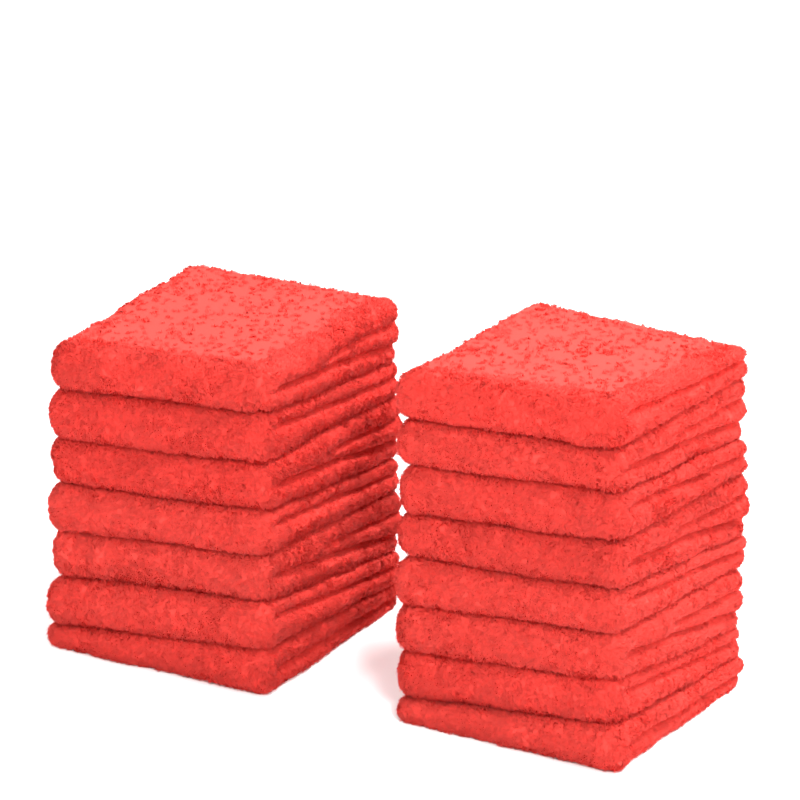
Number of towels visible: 15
